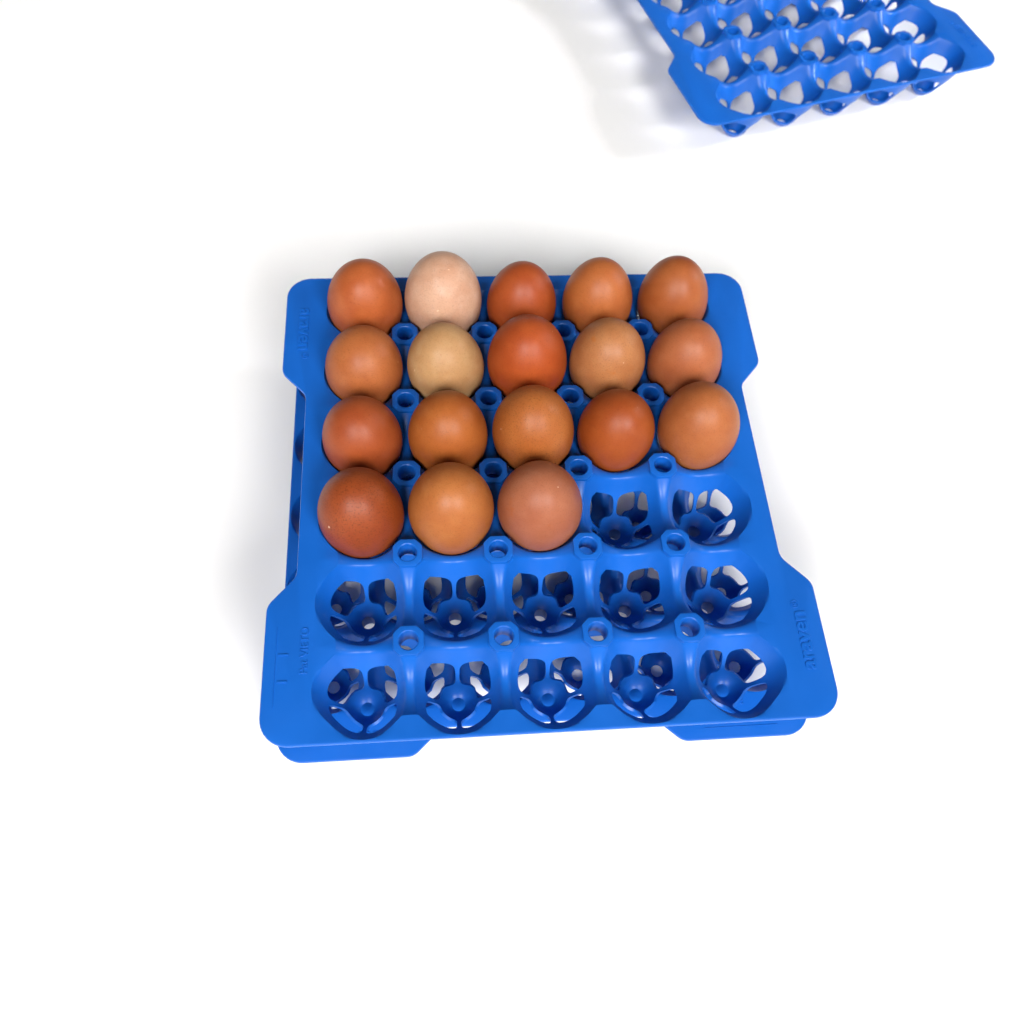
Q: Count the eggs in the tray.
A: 18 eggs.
